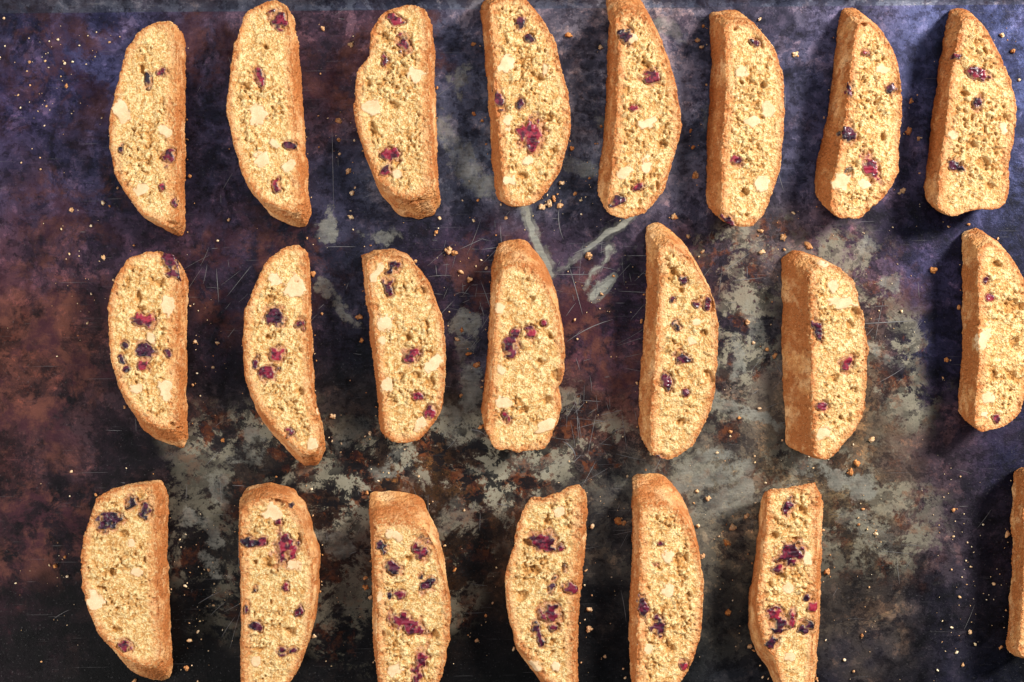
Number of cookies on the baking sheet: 22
